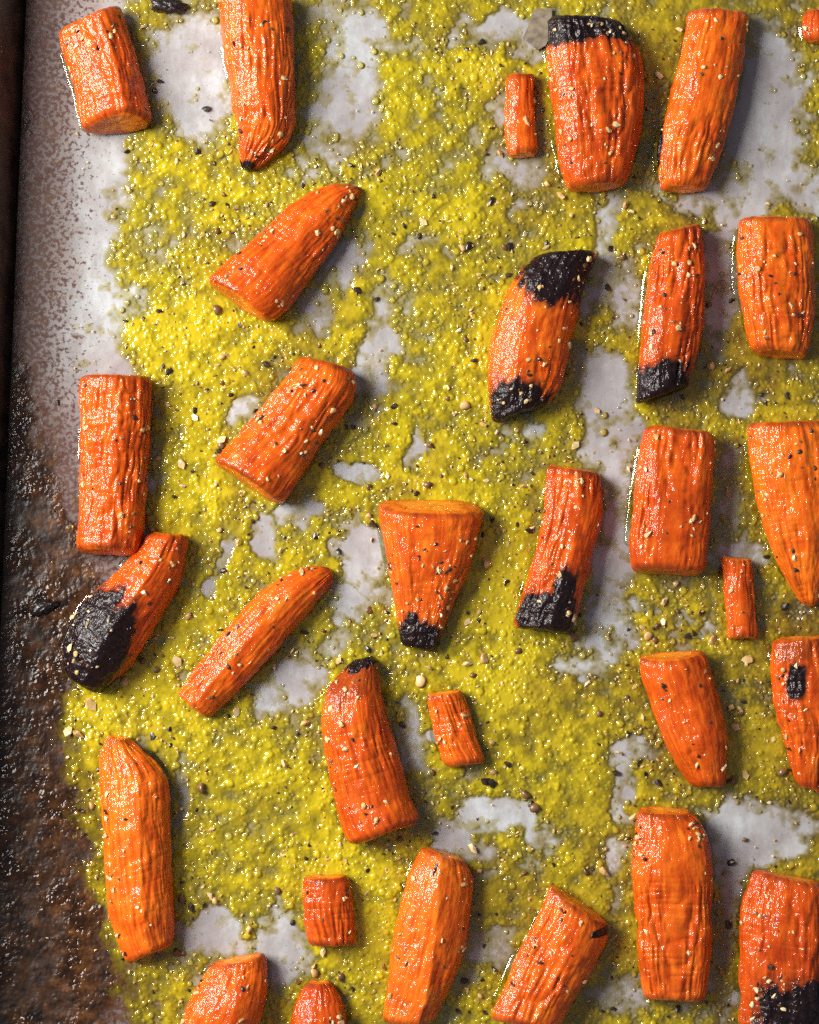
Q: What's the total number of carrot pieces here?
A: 31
